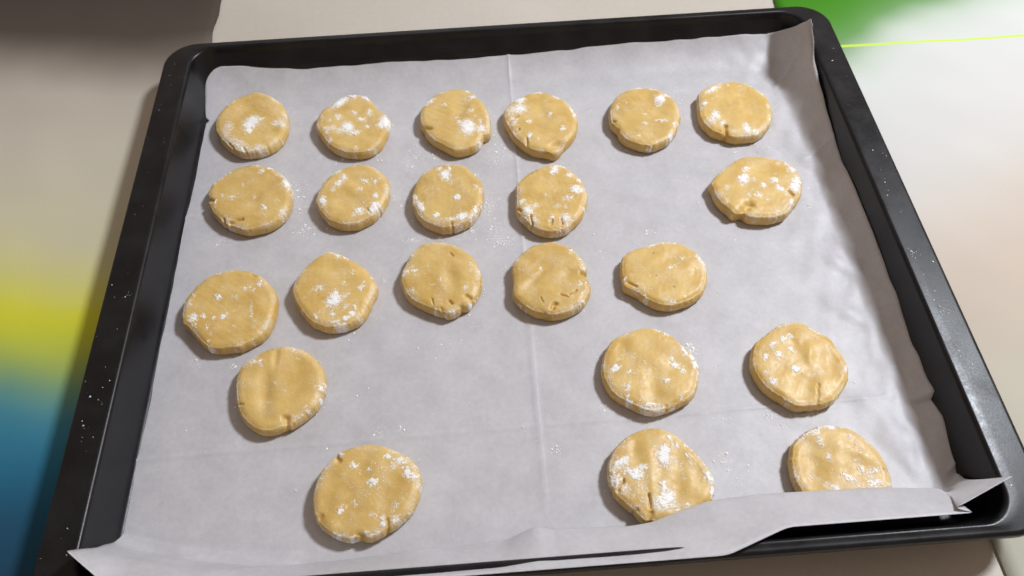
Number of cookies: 22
